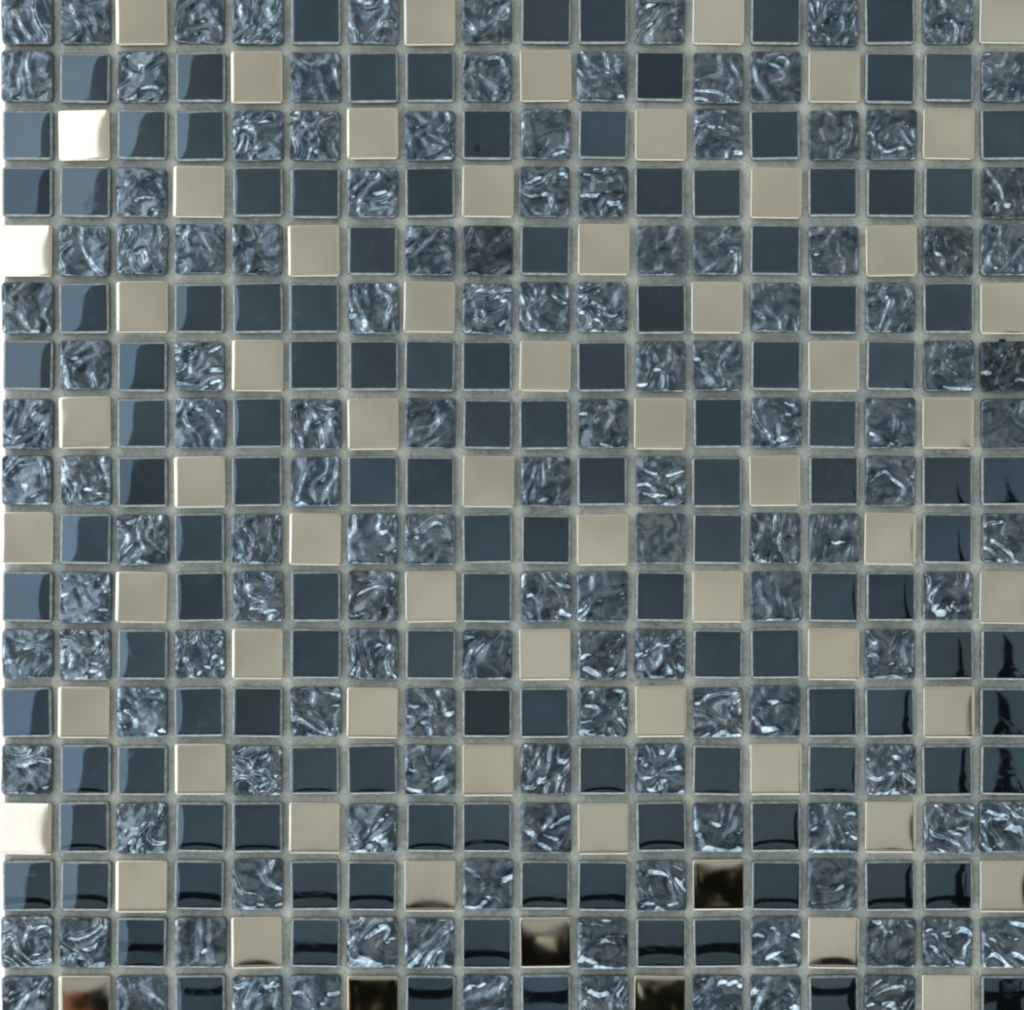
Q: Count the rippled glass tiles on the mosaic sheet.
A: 132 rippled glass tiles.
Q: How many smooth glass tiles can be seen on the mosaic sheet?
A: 127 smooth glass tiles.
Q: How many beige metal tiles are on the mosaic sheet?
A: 65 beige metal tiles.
